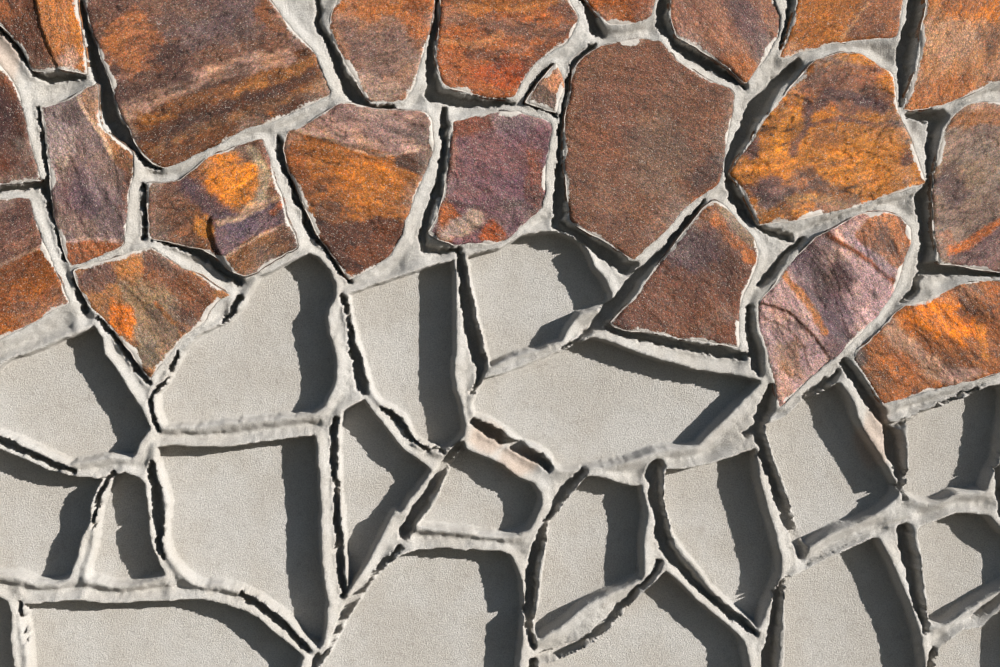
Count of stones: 22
